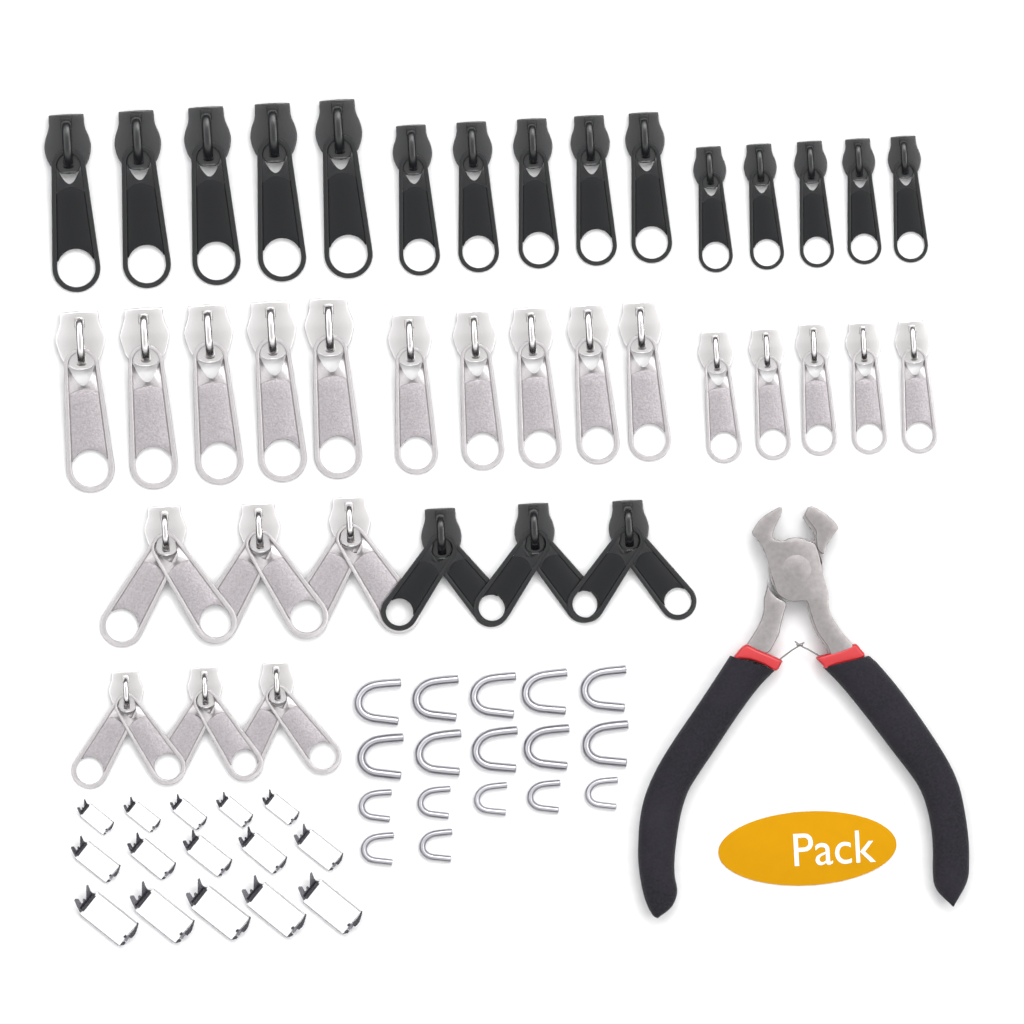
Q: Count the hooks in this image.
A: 17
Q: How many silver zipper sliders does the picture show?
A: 21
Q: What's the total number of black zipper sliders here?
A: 18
